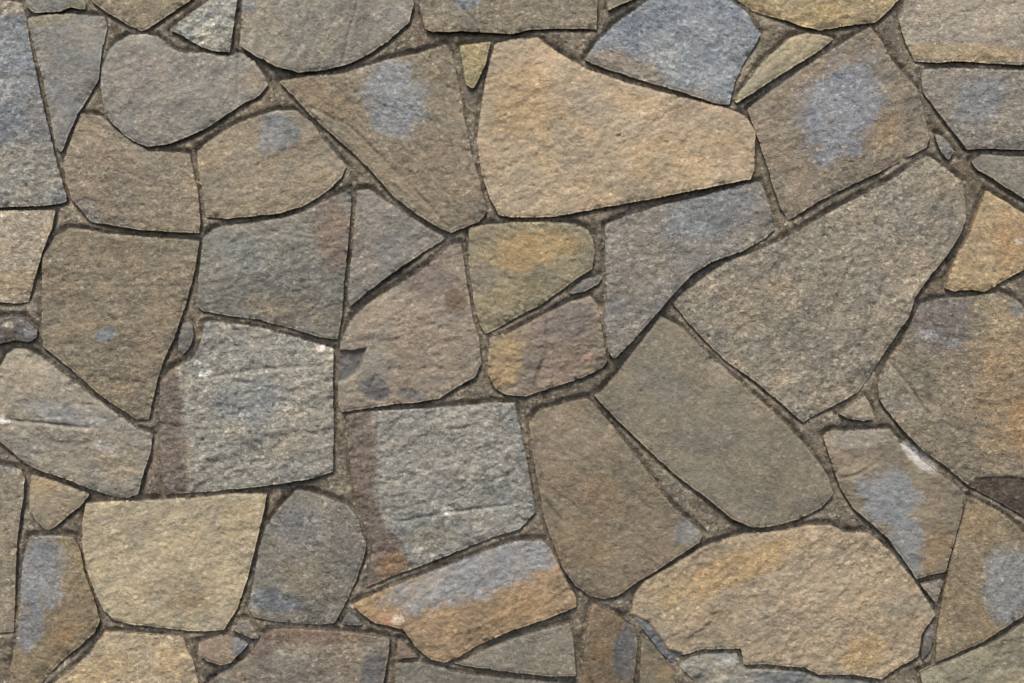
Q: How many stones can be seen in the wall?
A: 65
